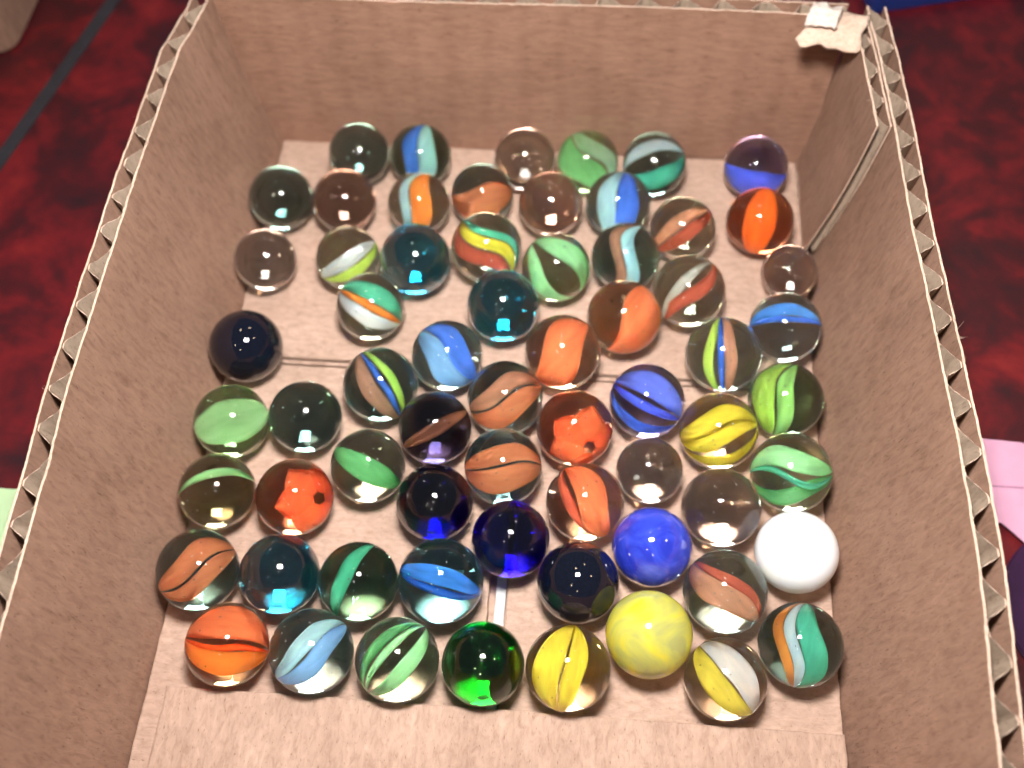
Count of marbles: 65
